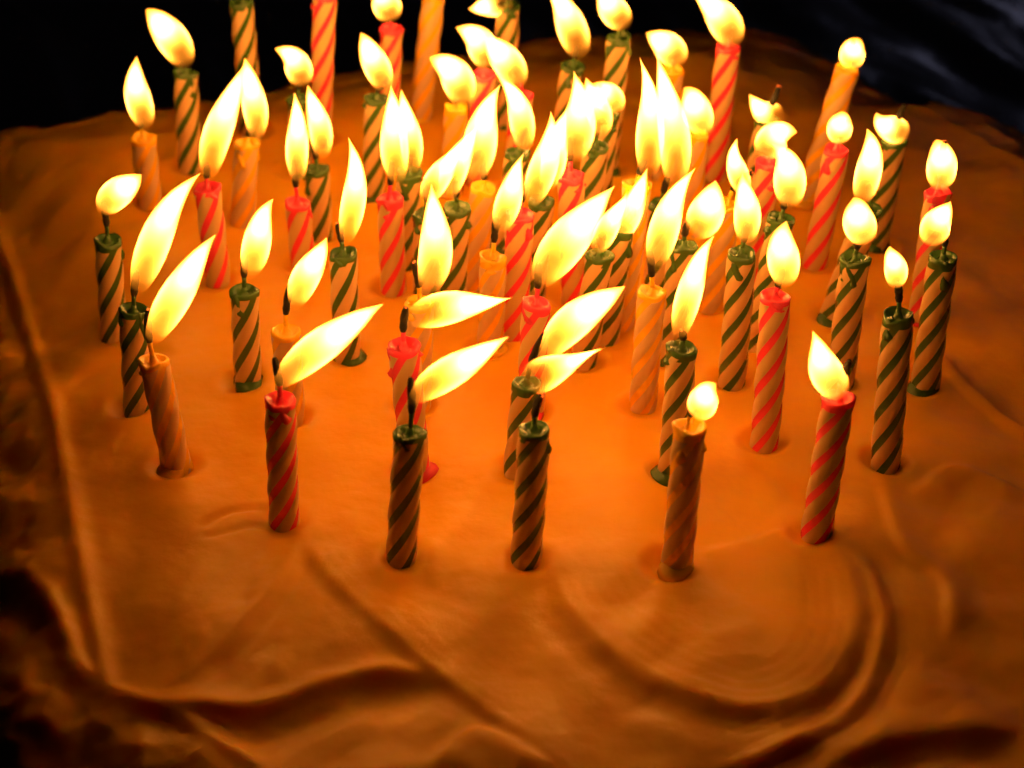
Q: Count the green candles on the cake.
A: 35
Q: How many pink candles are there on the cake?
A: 18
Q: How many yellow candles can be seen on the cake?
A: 16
